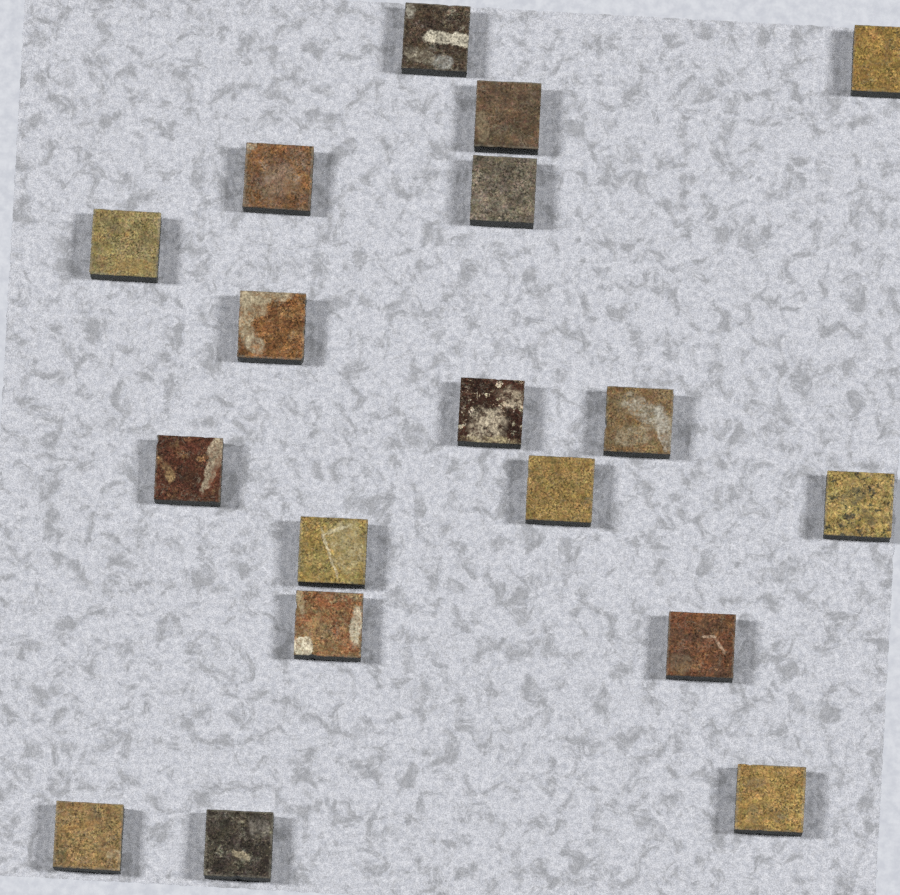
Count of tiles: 18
